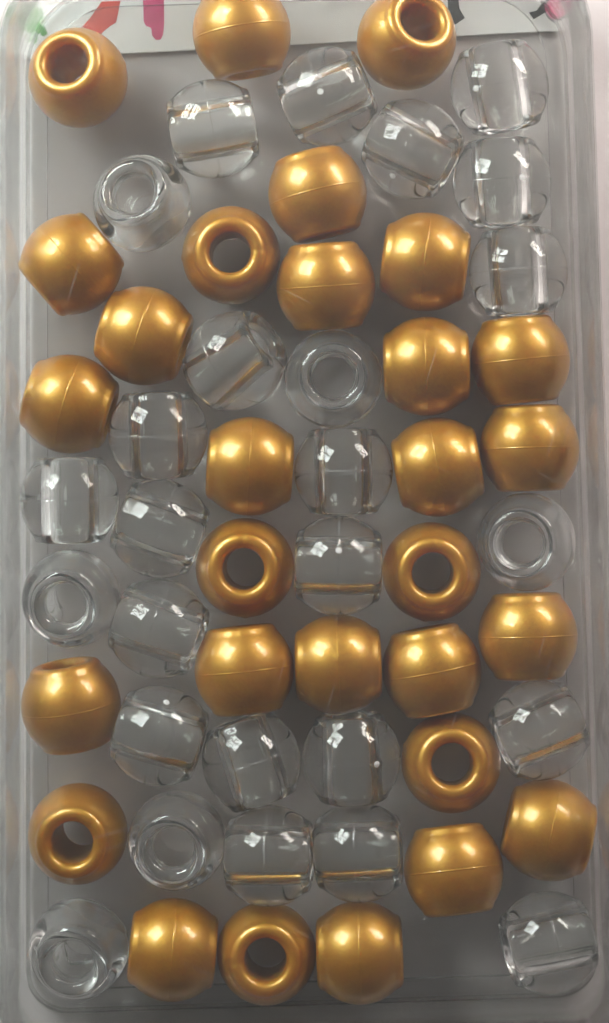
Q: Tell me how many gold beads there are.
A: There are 29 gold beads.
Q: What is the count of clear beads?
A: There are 26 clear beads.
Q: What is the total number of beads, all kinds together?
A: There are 55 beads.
